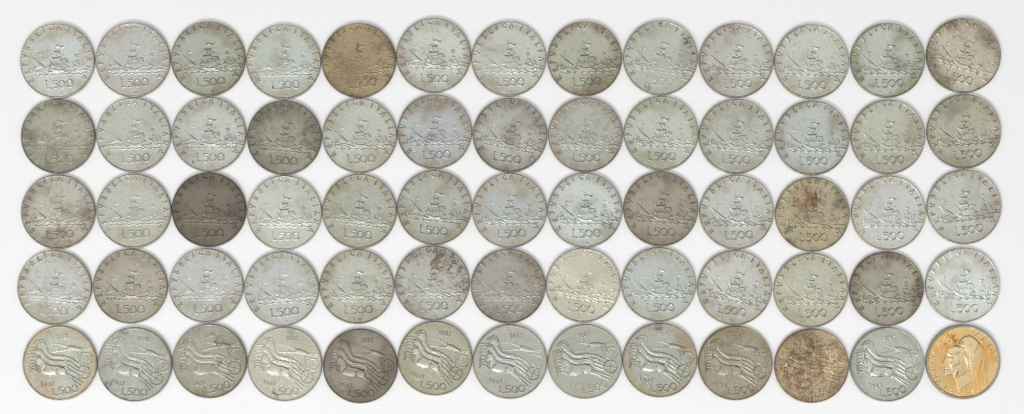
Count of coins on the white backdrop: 65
